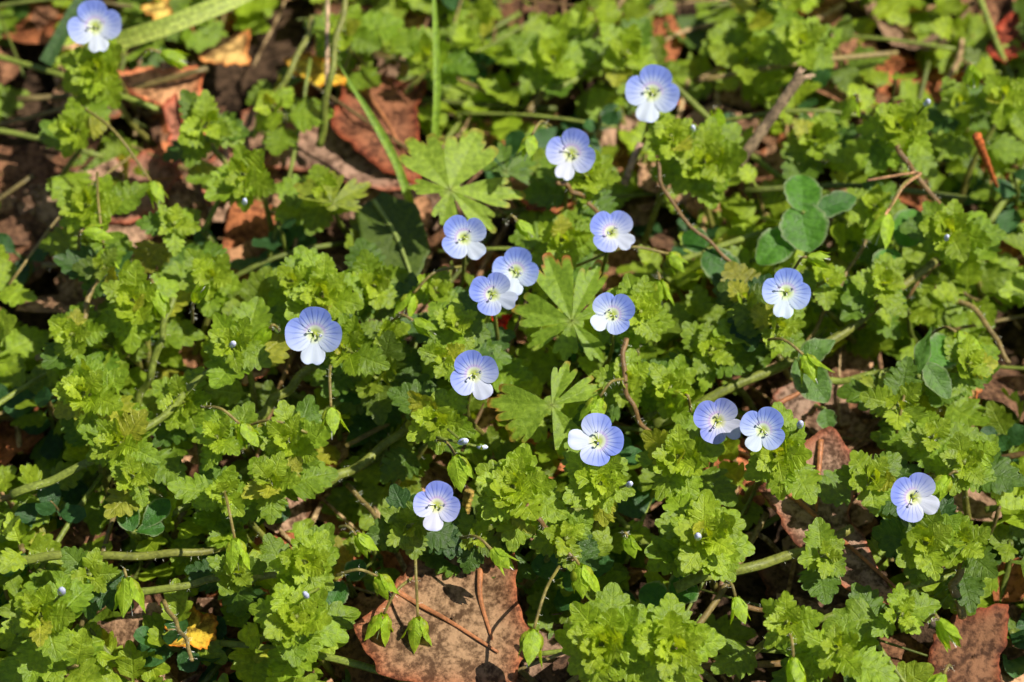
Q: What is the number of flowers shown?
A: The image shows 16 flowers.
